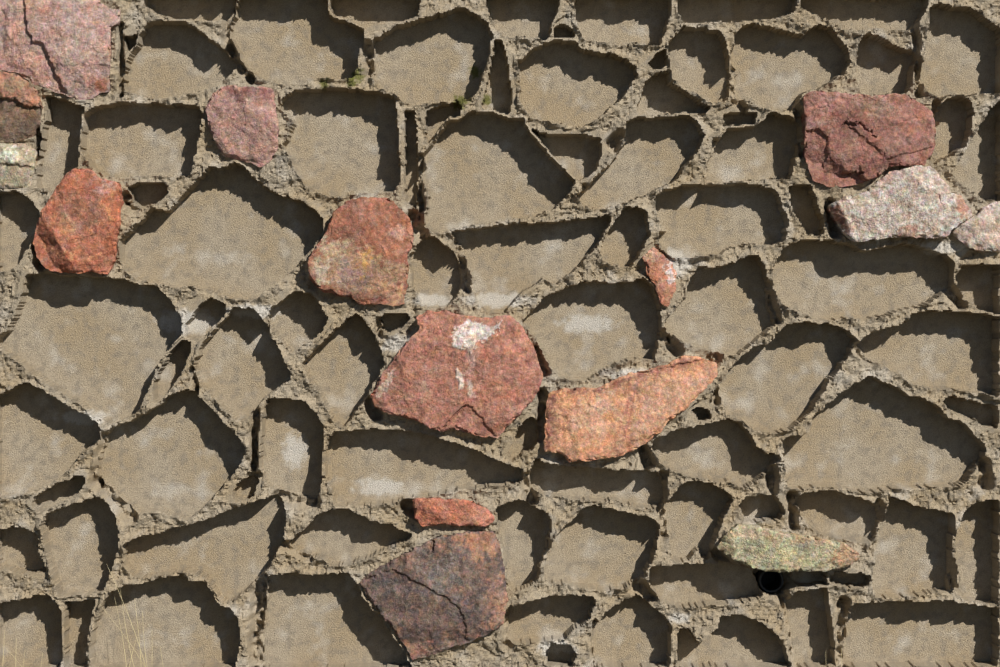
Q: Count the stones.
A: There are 15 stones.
